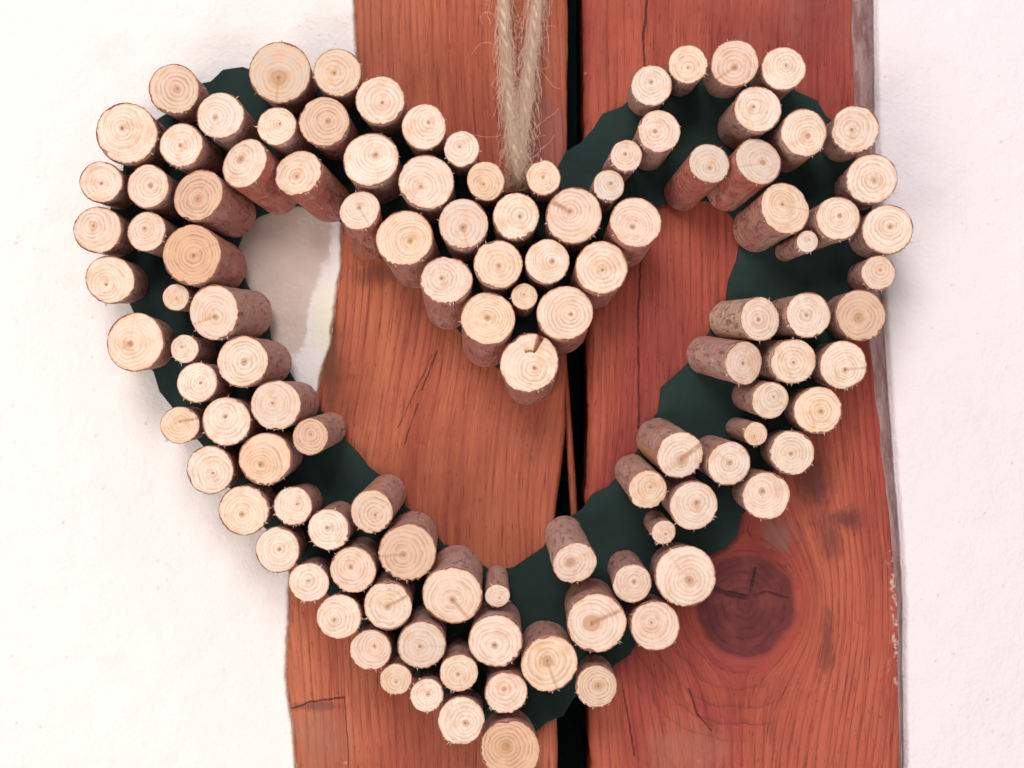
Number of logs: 112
